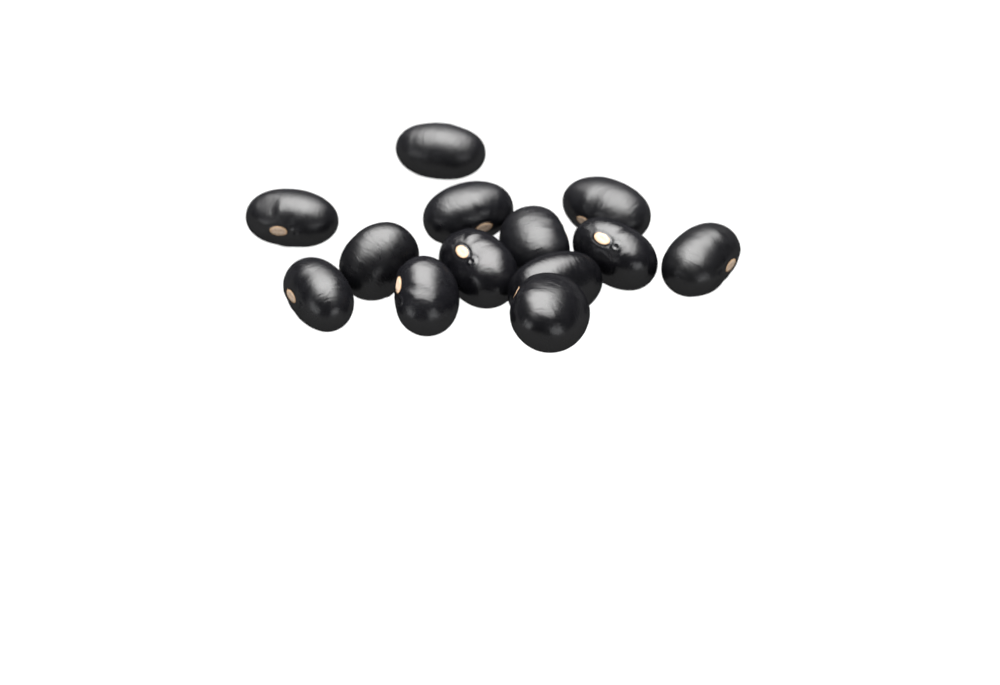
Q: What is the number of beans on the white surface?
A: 13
